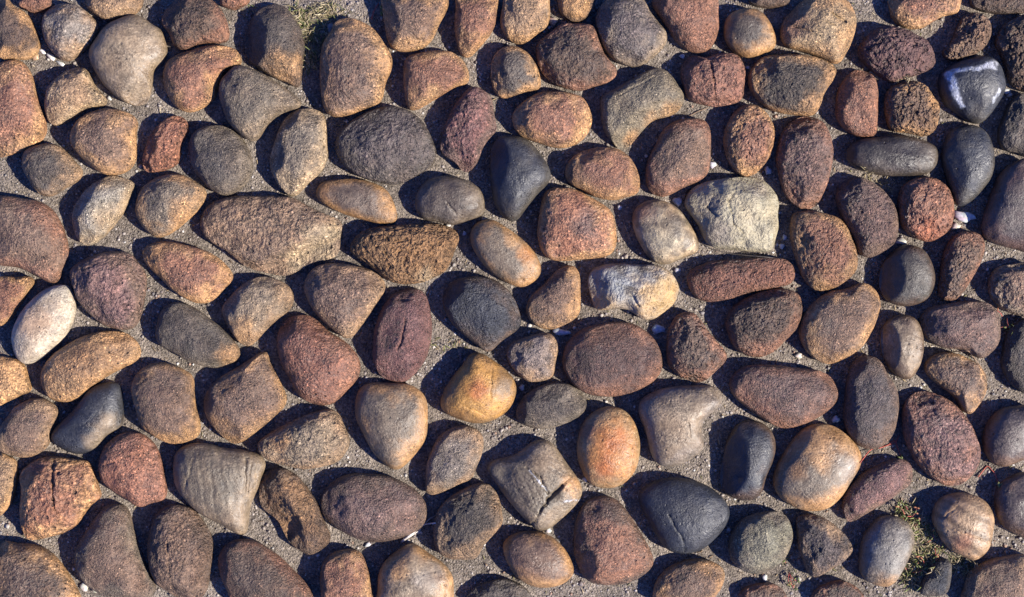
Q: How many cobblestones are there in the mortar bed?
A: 140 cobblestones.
